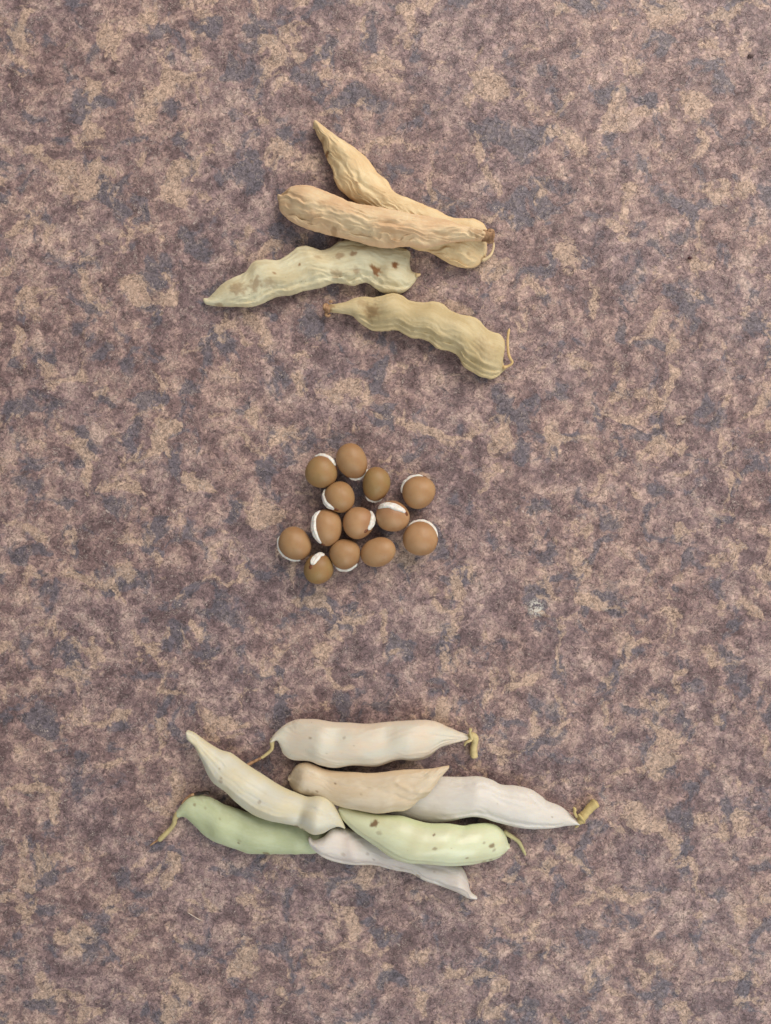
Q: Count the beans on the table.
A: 13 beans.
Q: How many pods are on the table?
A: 11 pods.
